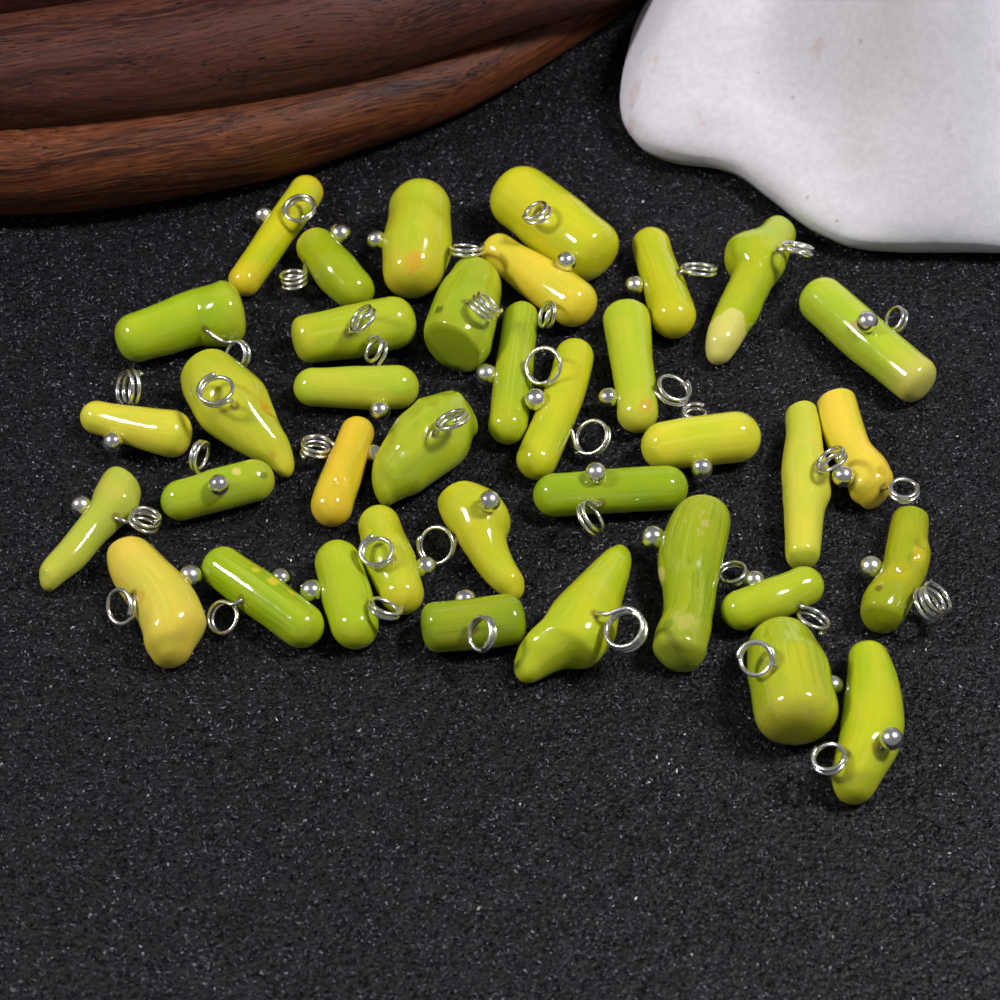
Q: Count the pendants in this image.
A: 37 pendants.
